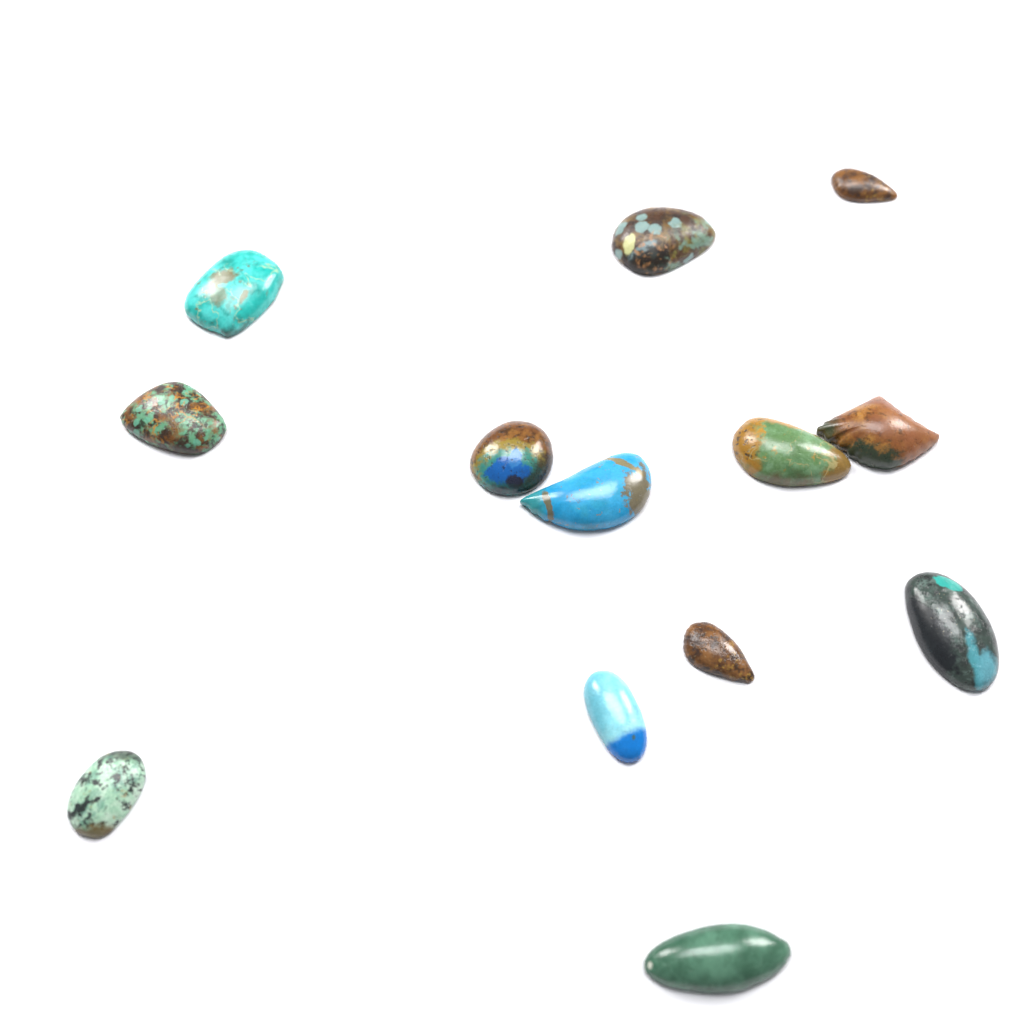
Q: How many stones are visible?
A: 13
